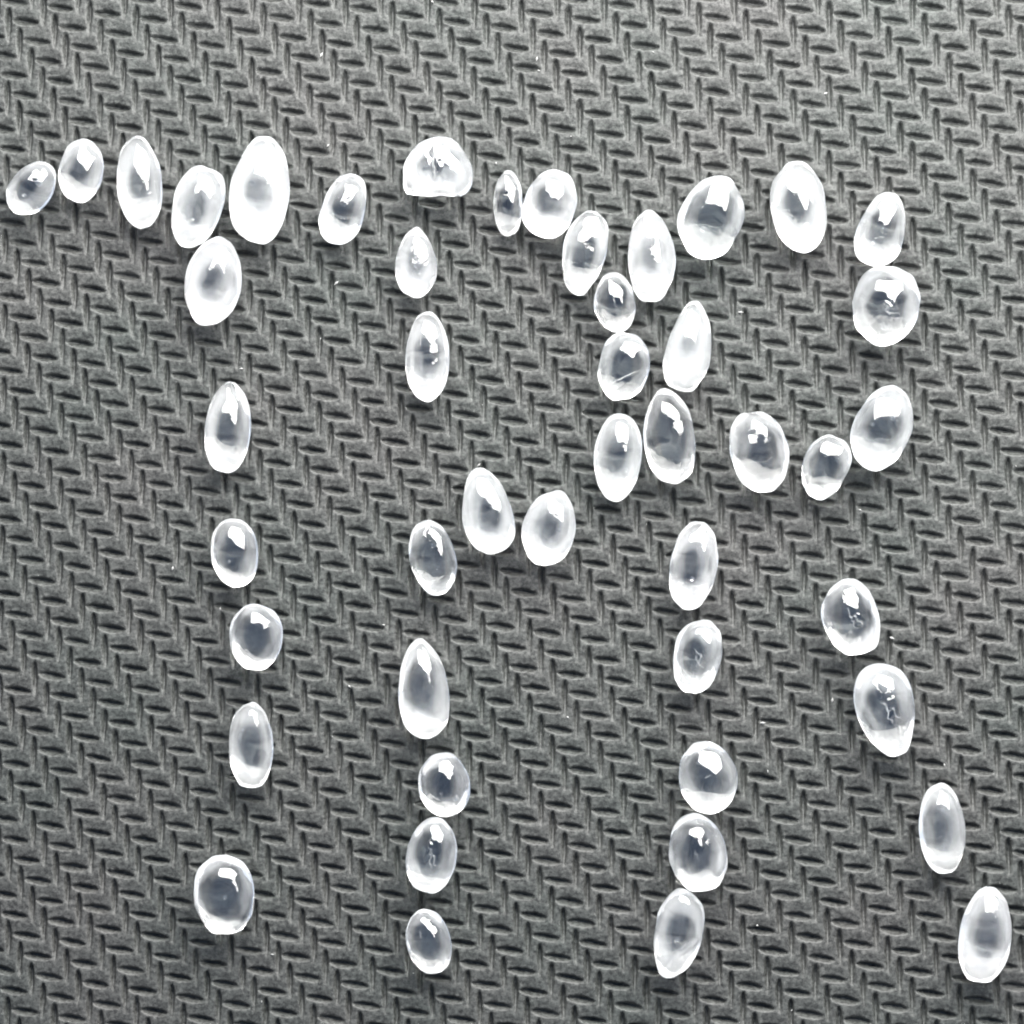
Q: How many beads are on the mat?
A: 47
